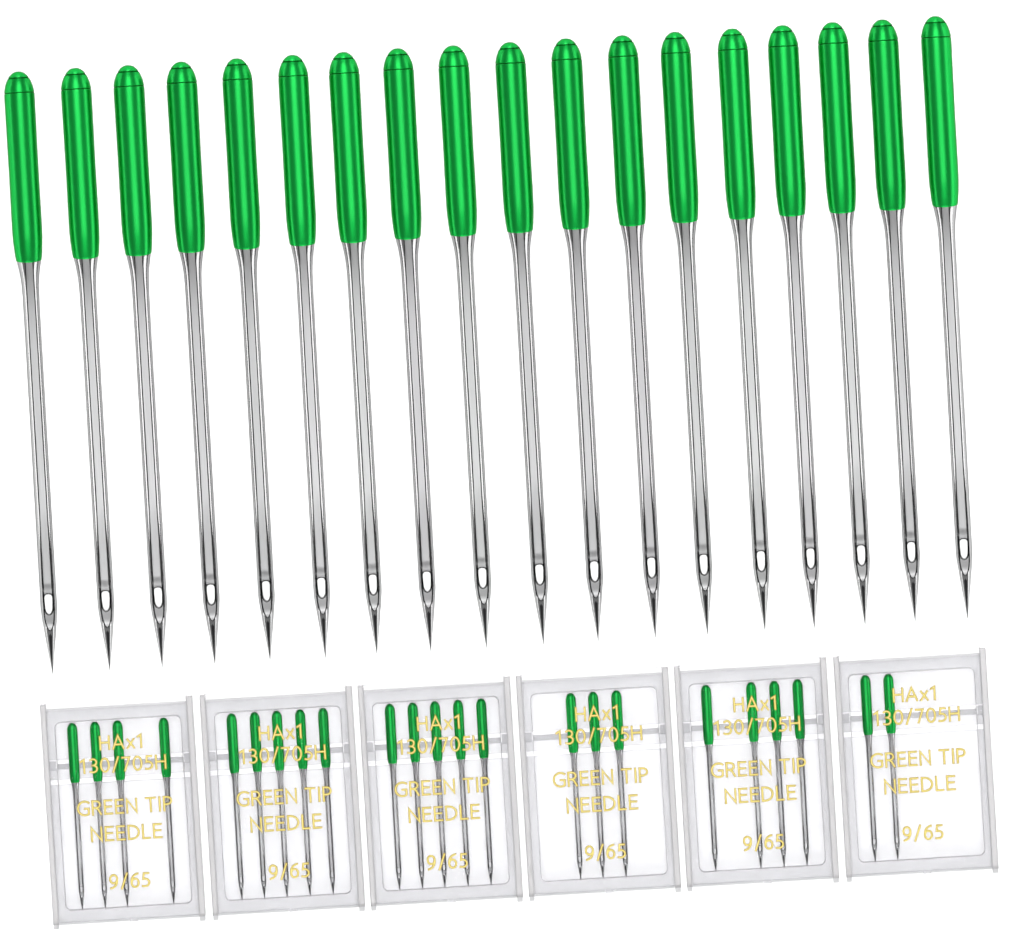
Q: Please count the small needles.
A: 23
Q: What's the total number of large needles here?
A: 18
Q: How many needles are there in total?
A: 41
